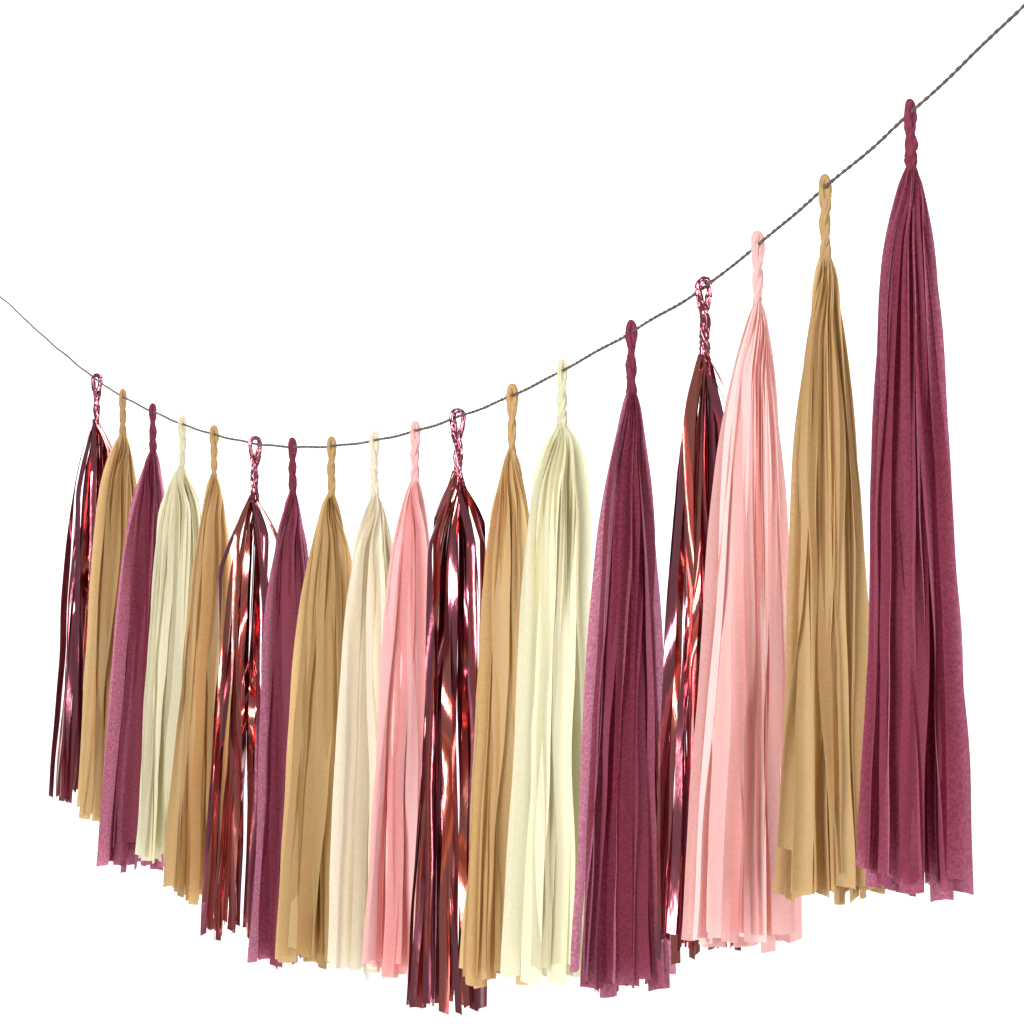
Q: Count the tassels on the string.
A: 18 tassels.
